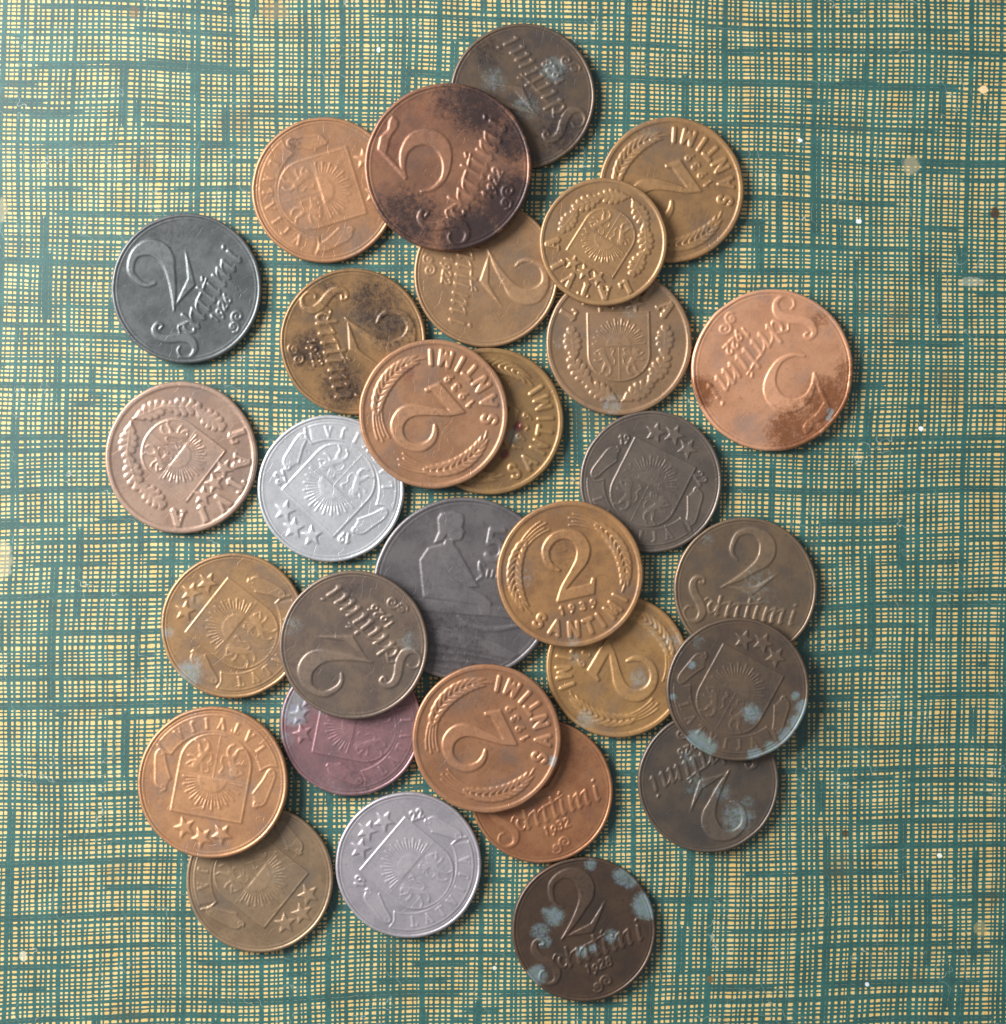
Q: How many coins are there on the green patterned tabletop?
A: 30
